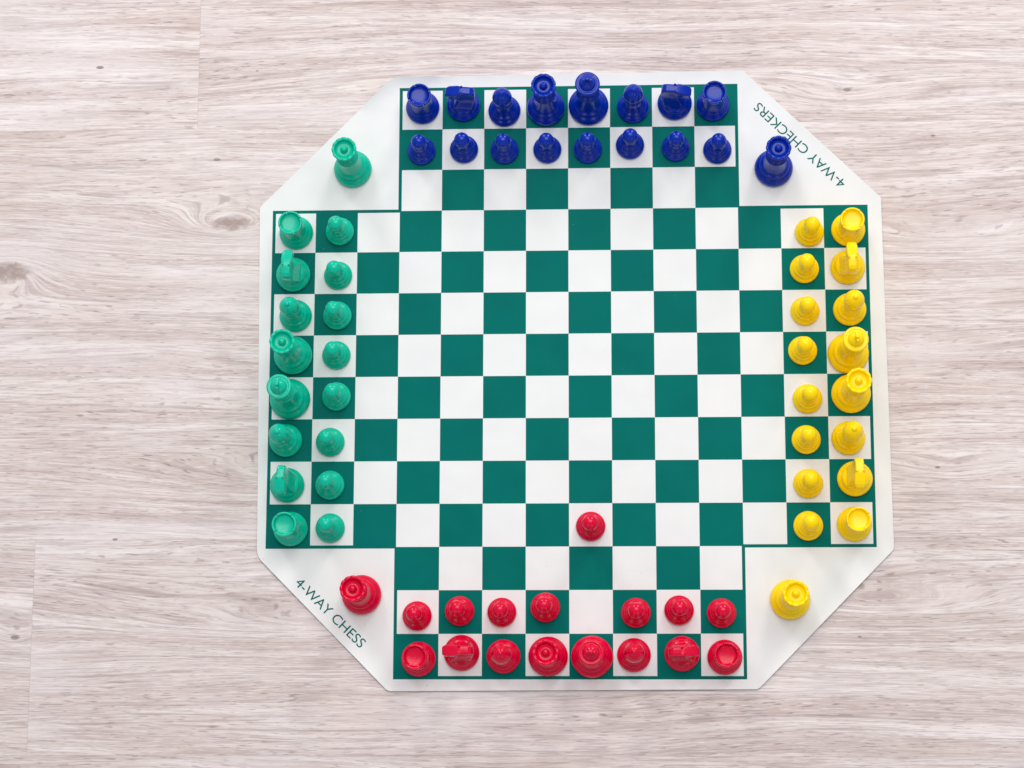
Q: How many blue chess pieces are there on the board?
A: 17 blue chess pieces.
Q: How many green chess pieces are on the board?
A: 17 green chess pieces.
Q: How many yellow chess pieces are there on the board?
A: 17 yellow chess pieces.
